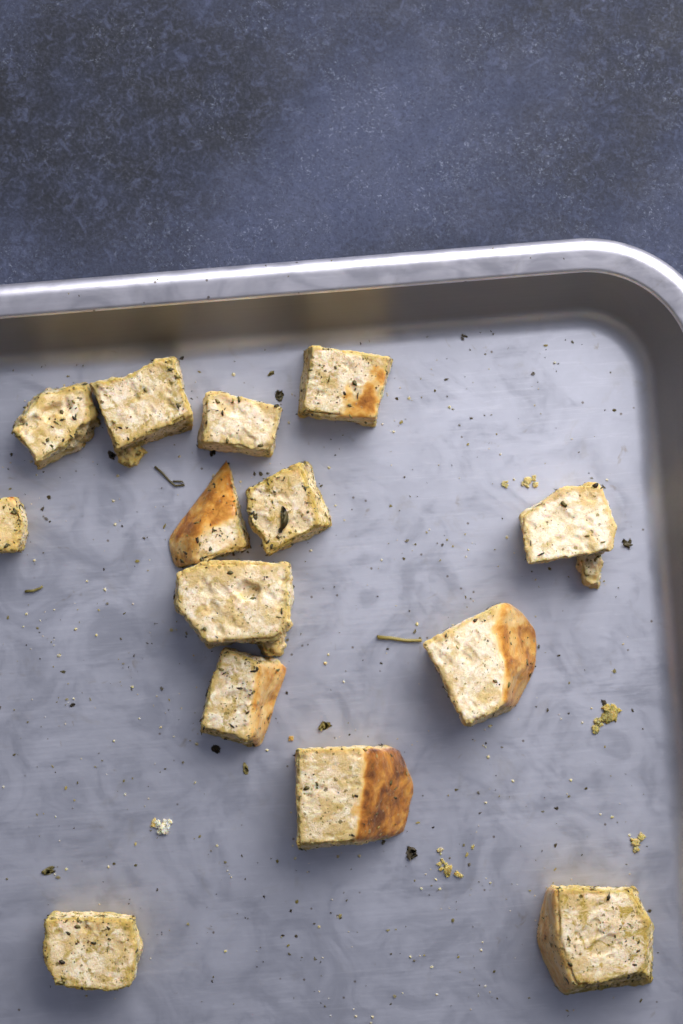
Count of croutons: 14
